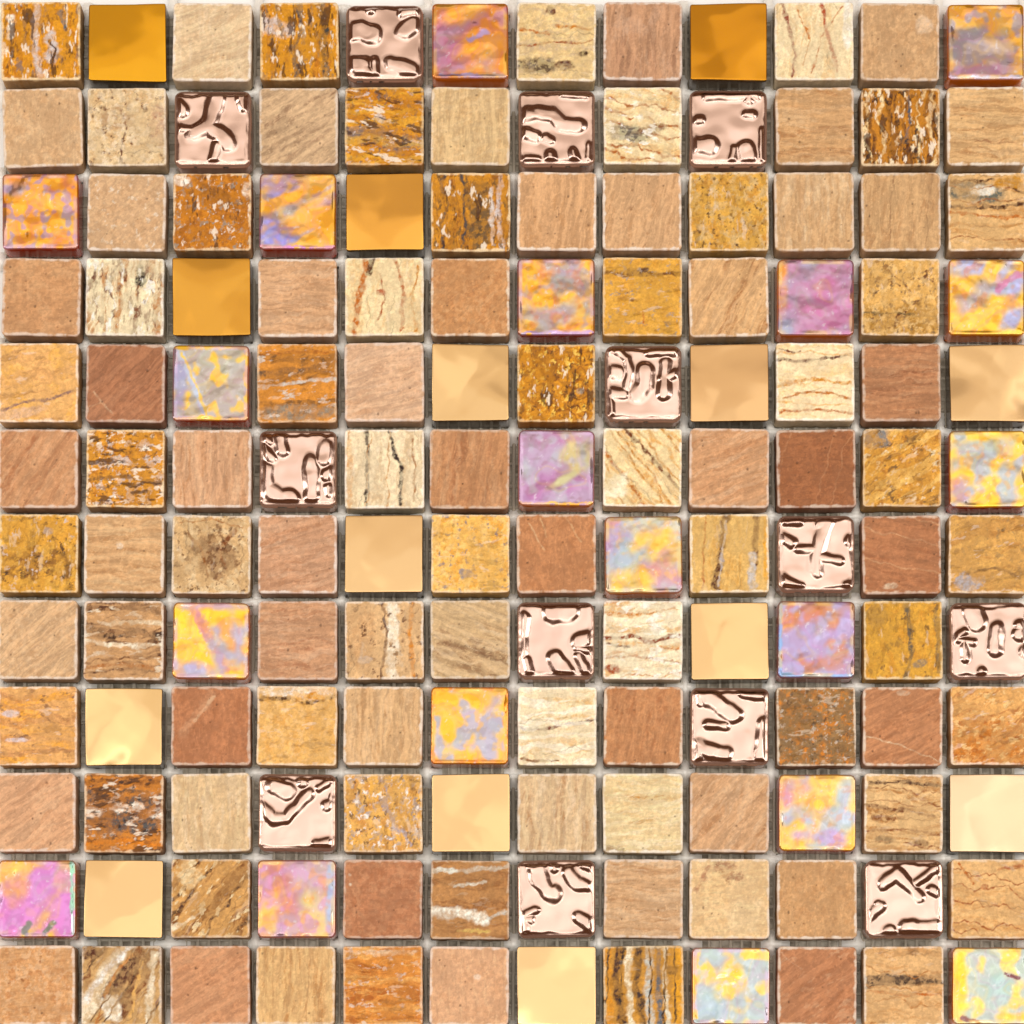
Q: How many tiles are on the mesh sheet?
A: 144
